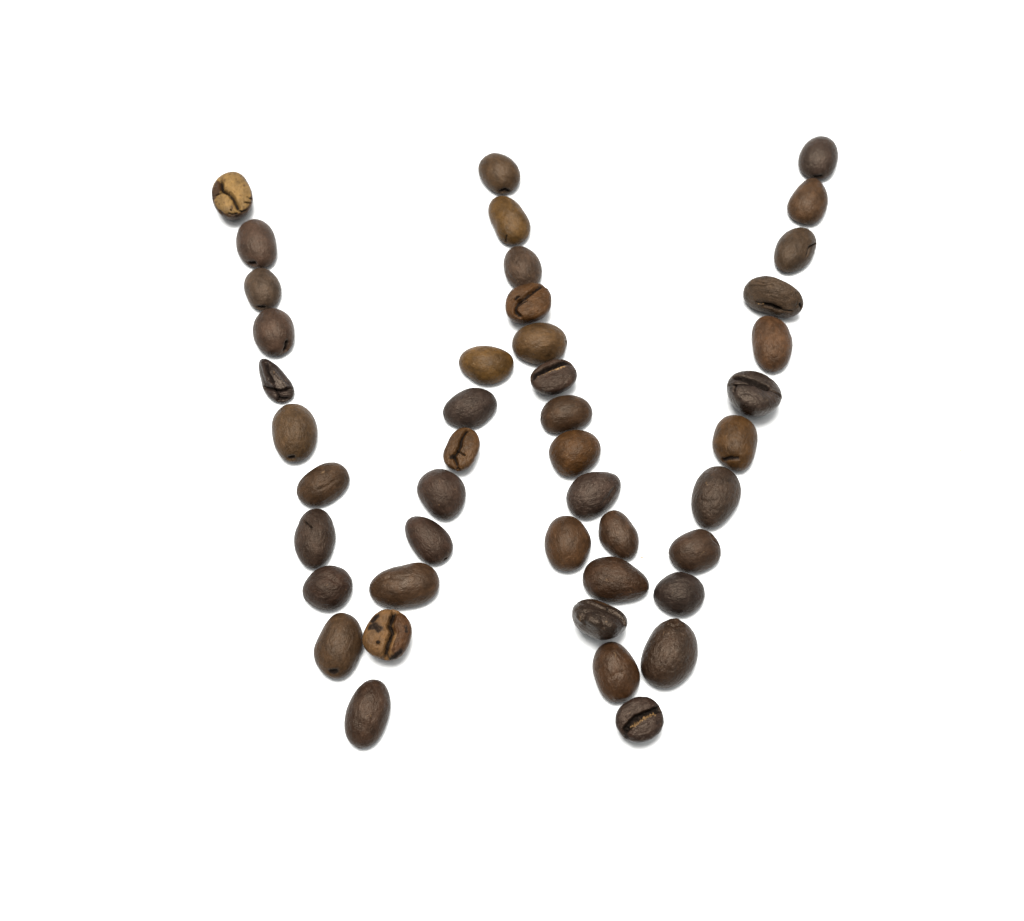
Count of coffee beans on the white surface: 44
